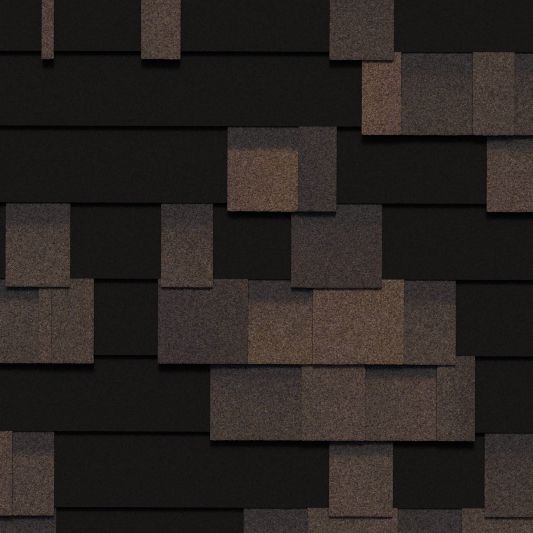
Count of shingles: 33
